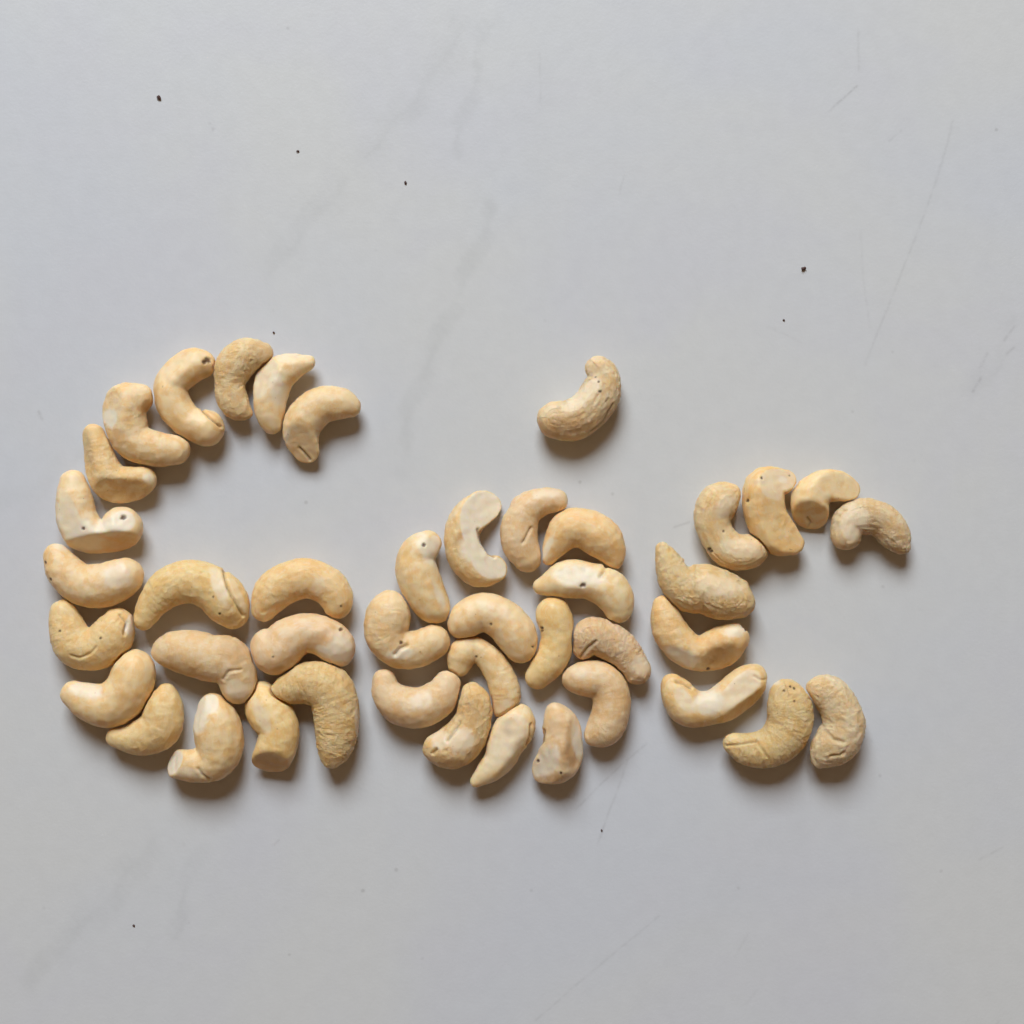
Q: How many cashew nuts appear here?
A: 43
